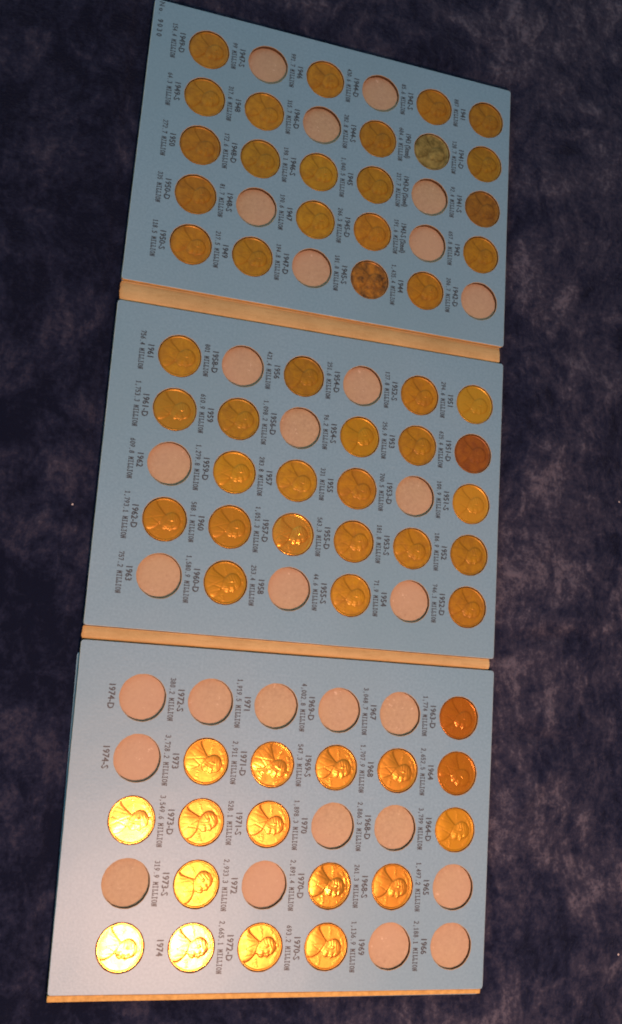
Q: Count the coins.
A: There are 61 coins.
